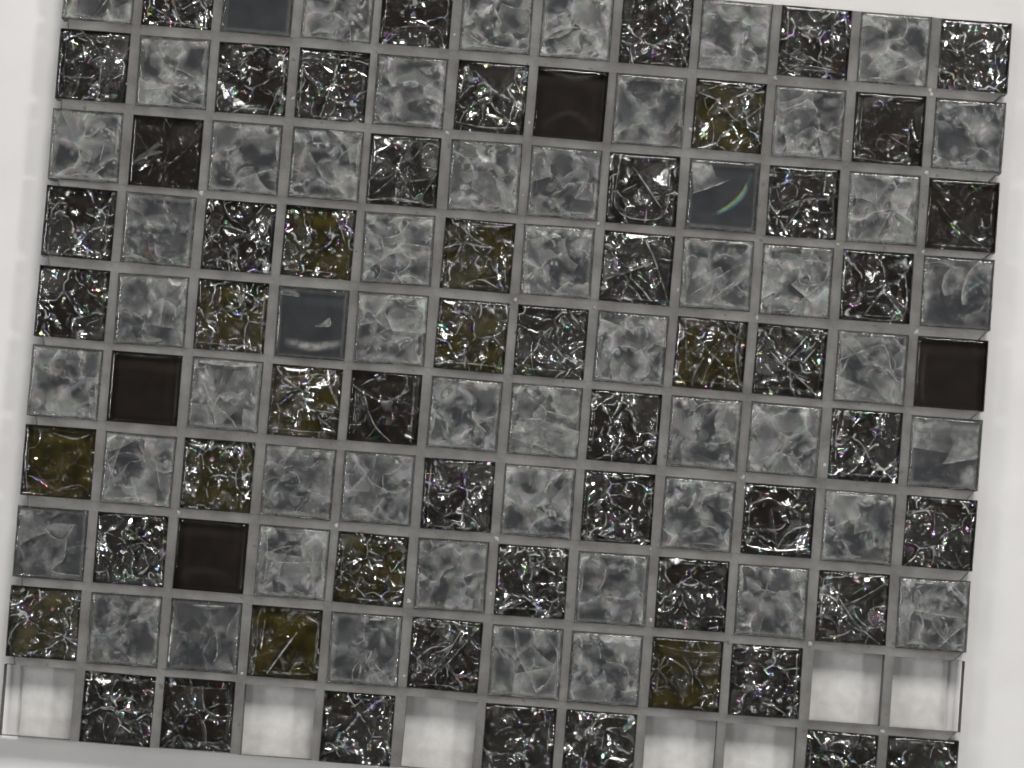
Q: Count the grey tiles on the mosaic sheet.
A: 54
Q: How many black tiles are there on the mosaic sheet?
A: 46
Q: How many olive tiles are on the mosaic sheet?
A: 13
